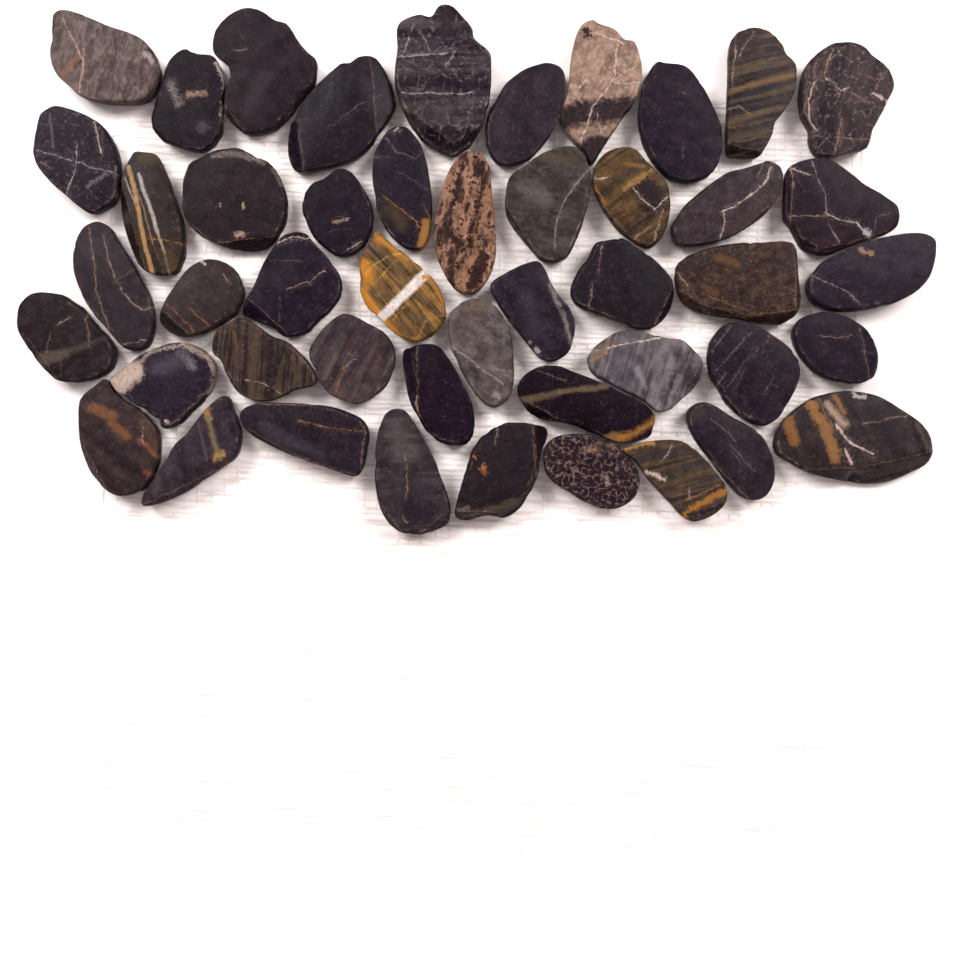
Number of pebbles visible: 47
